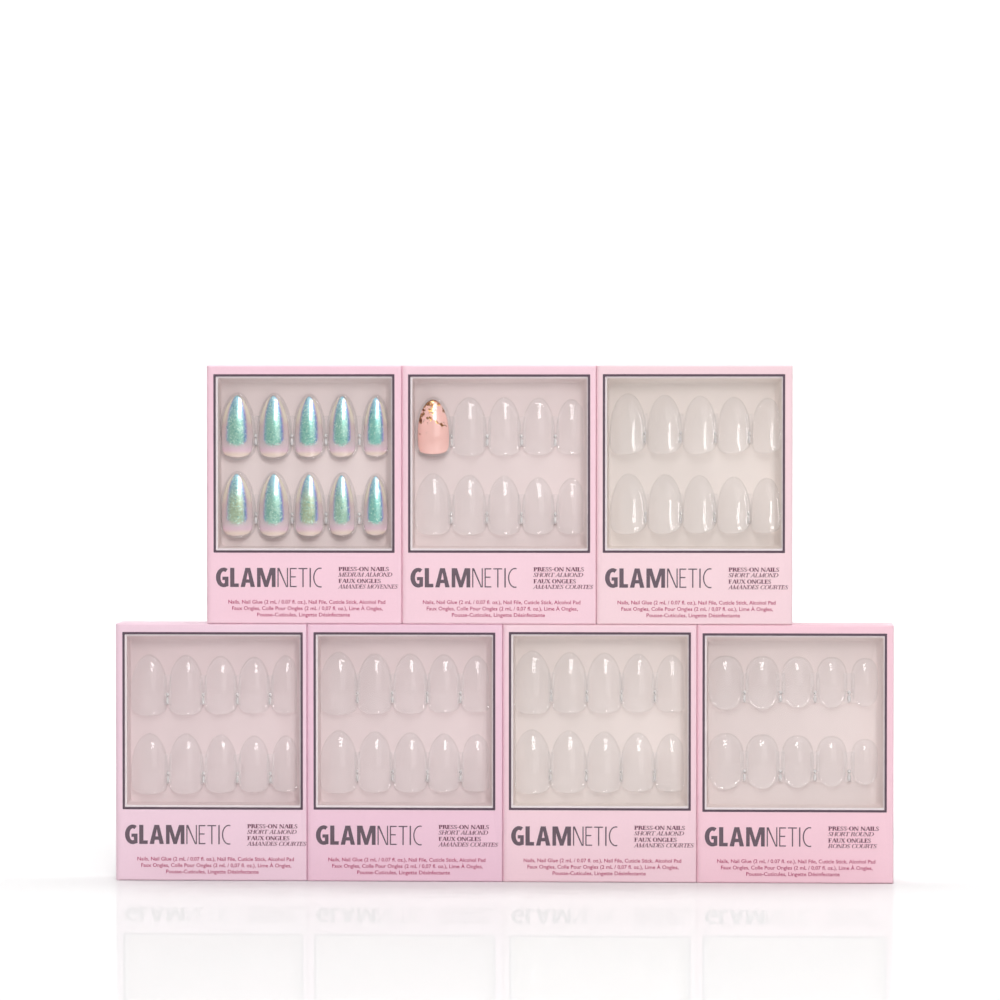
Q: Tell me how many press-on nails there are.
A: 11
